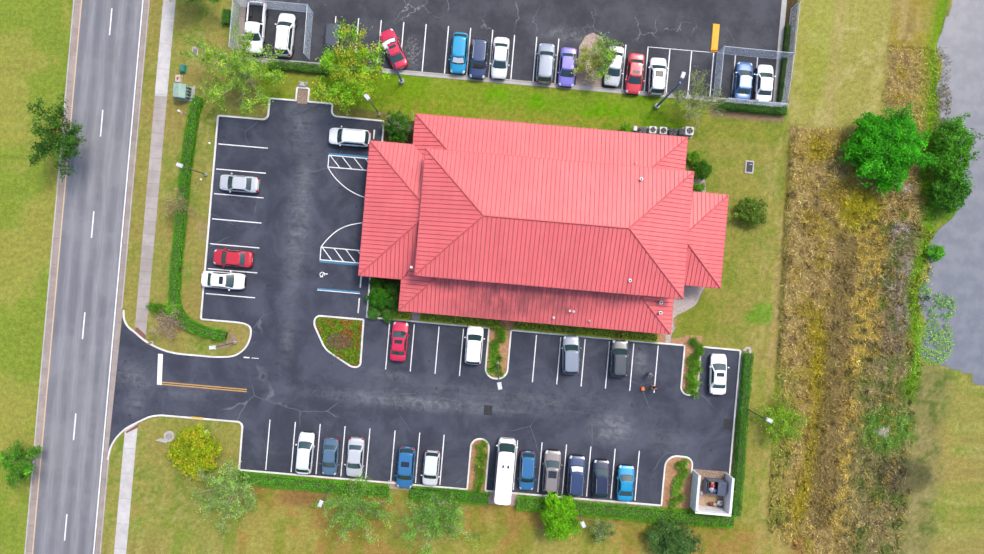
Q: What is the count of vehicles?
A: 34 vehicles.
